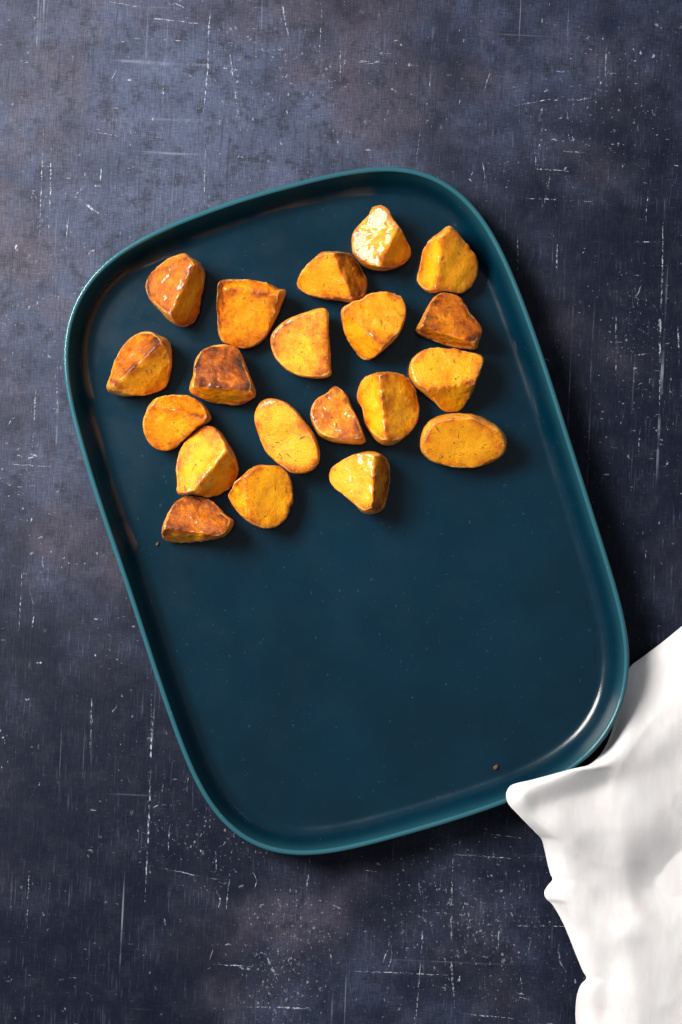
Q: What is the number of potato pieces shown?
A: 20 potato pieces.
